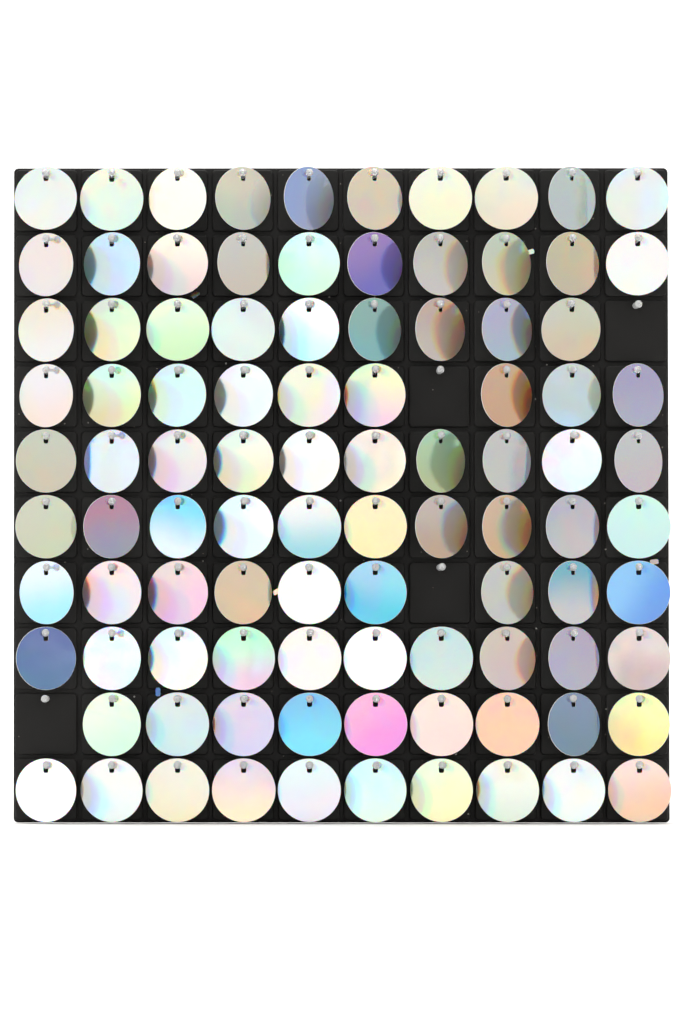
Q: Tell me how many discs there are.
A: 96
